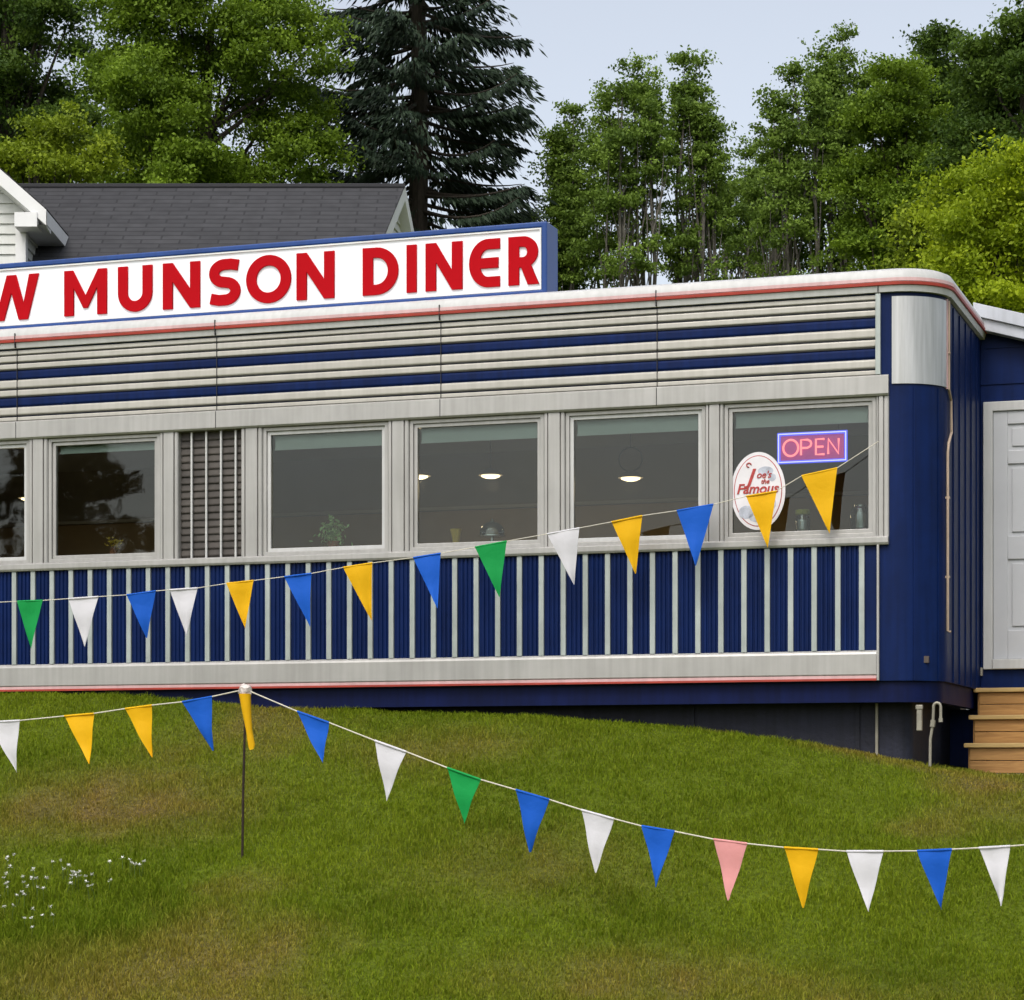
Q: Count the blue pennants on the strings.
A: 9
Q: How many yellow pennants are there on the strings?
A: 9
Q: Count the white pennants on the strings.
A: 8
